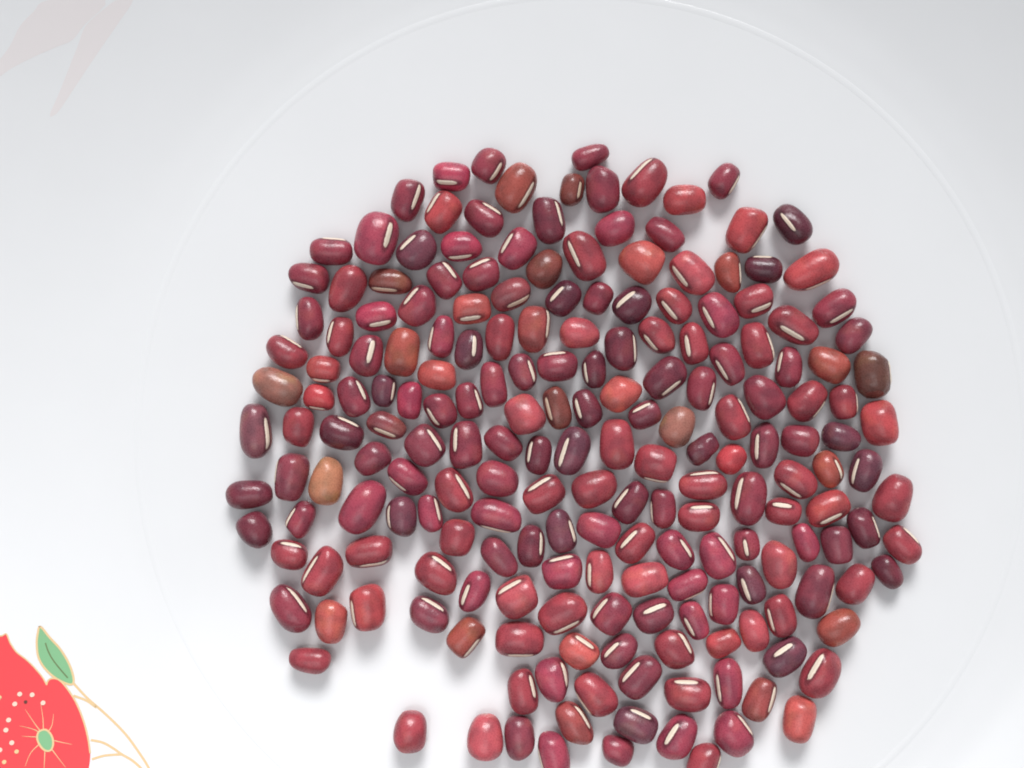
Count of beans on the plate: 200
